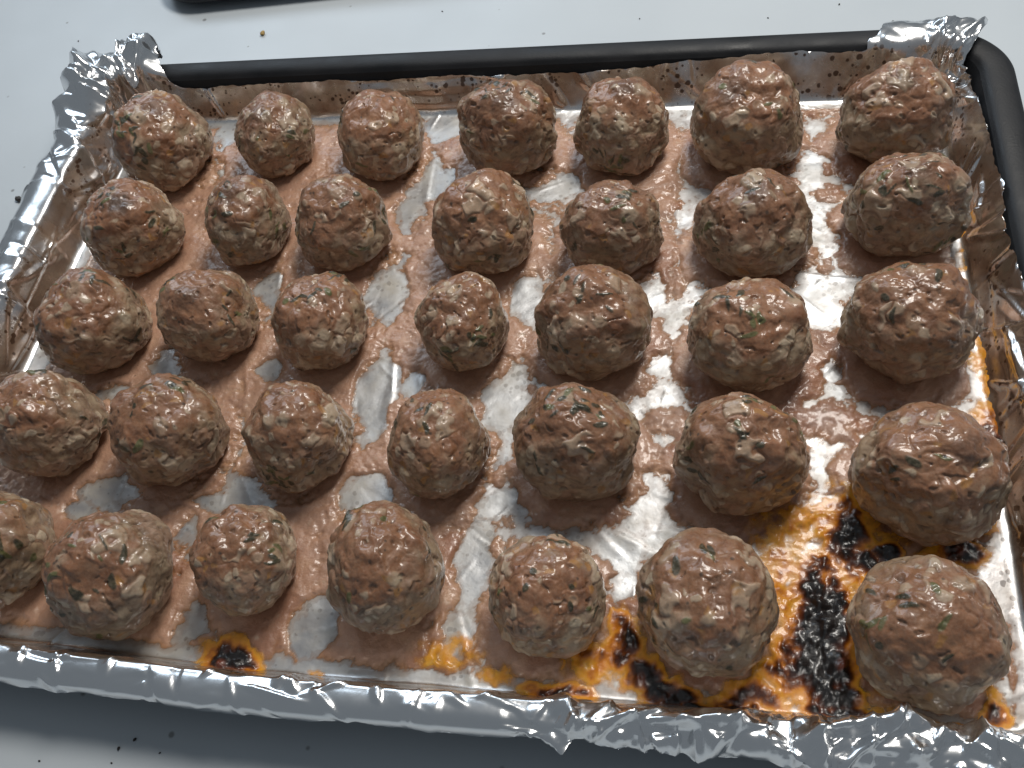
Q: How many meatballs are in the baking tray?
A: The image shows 35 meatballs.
